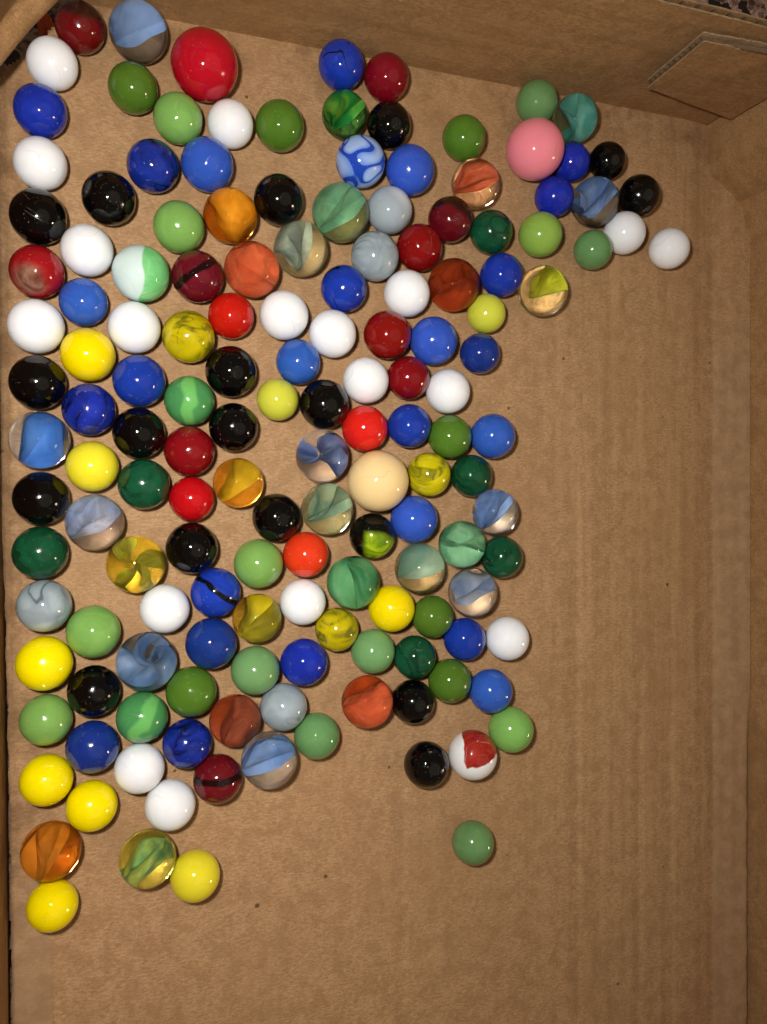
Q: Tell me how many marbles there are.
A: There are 155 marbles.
